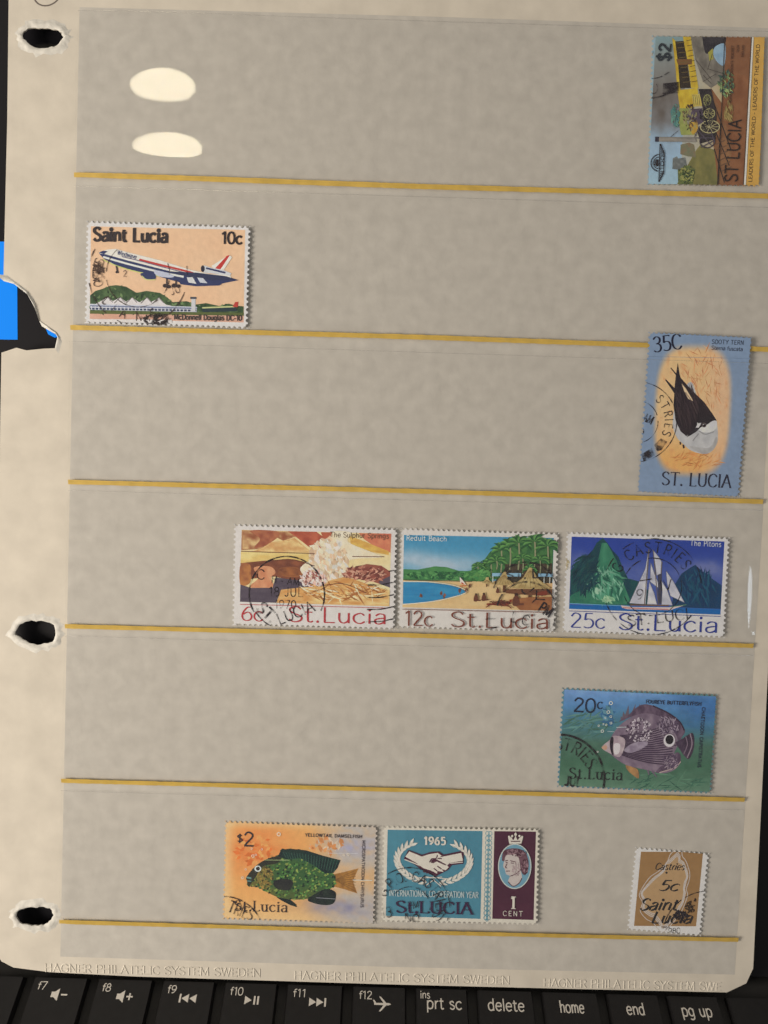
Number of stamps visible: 10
